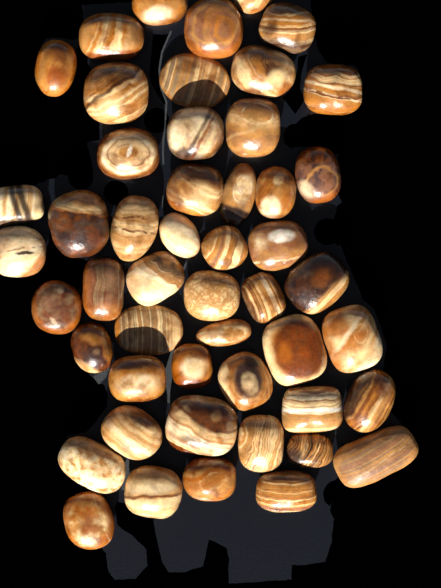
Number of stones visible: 50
